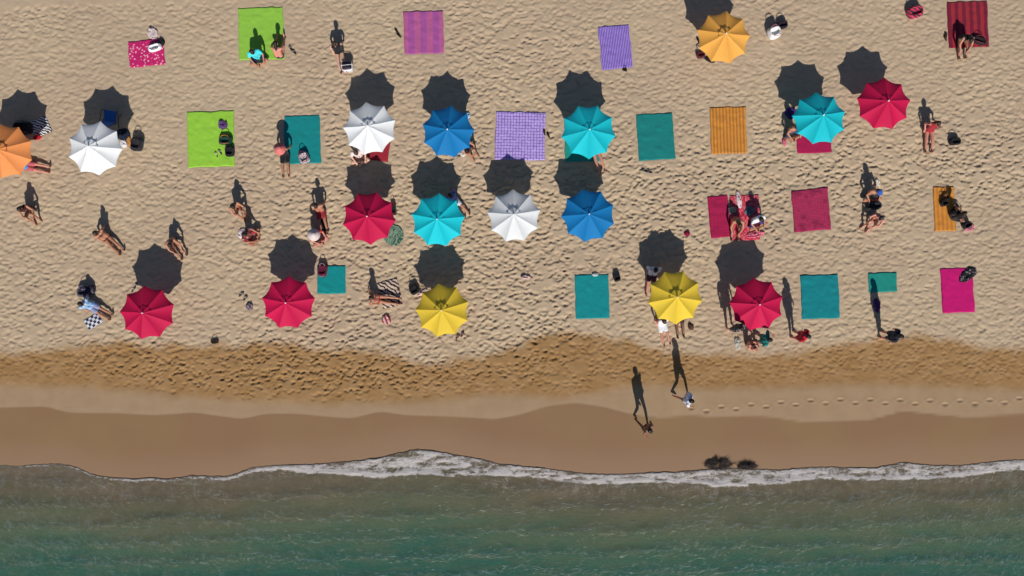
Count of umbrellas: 17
